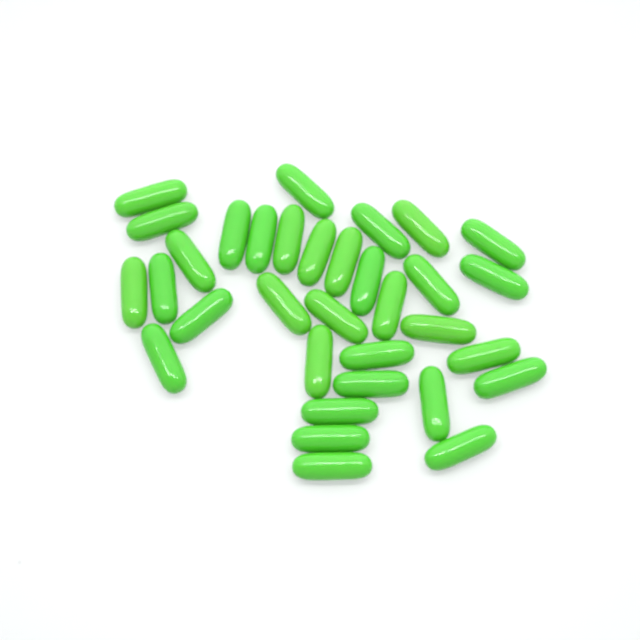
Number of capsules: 33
